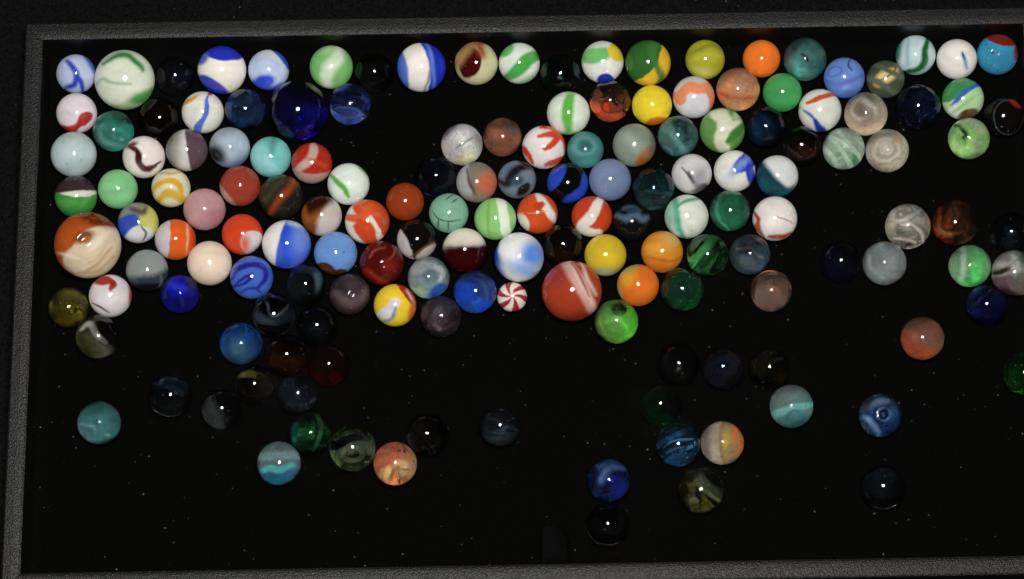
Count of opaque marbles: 81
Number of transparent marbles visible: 75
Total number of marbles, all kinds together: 156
